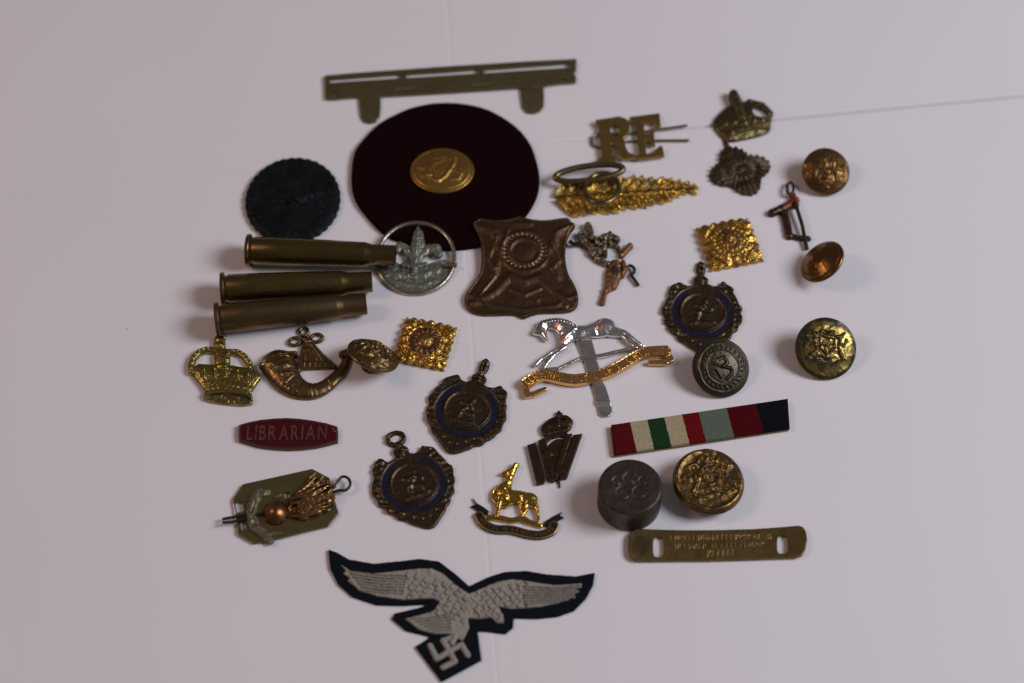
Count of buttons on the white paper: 6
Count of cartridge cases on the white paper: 3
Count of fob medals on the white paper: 3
